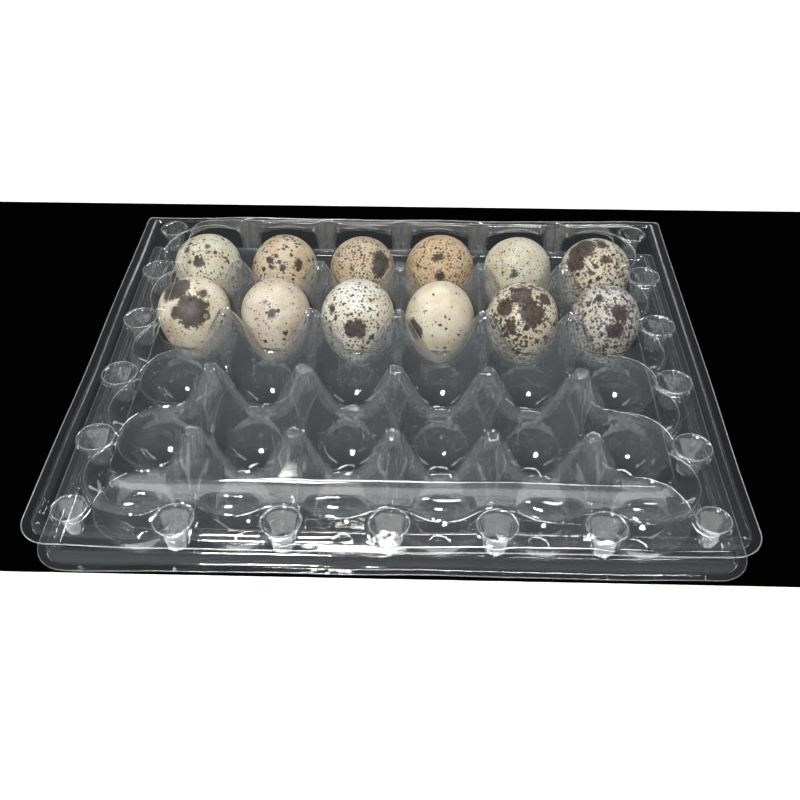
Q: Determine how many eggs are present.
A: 12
